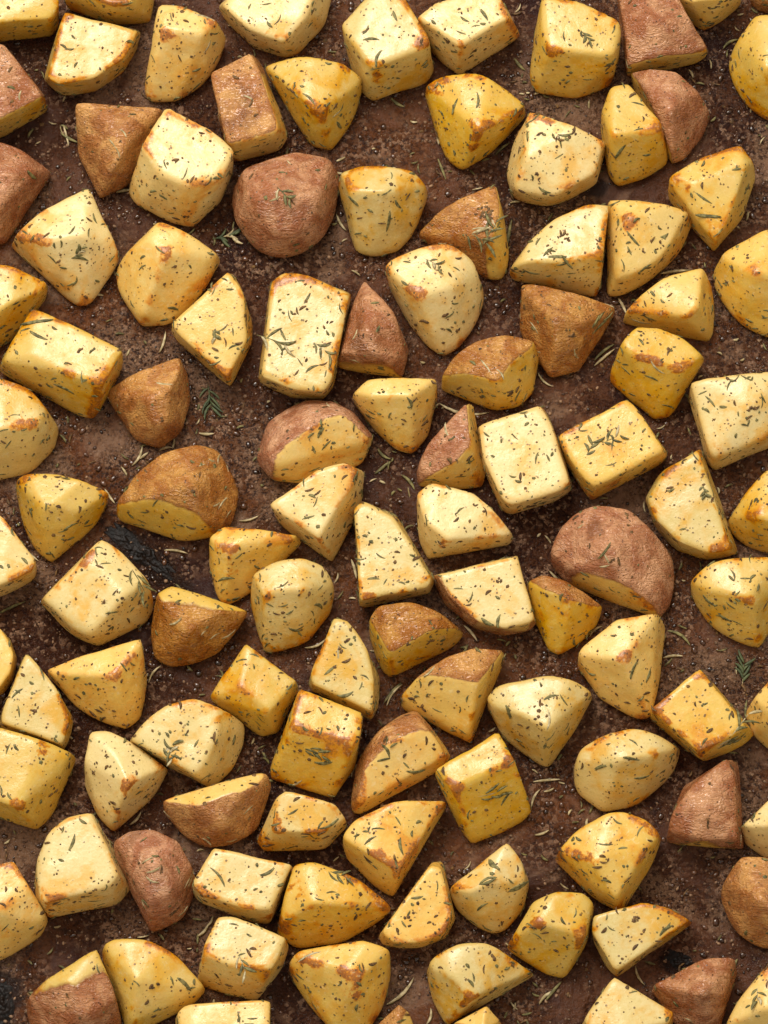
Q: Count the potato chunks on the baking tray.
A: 110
